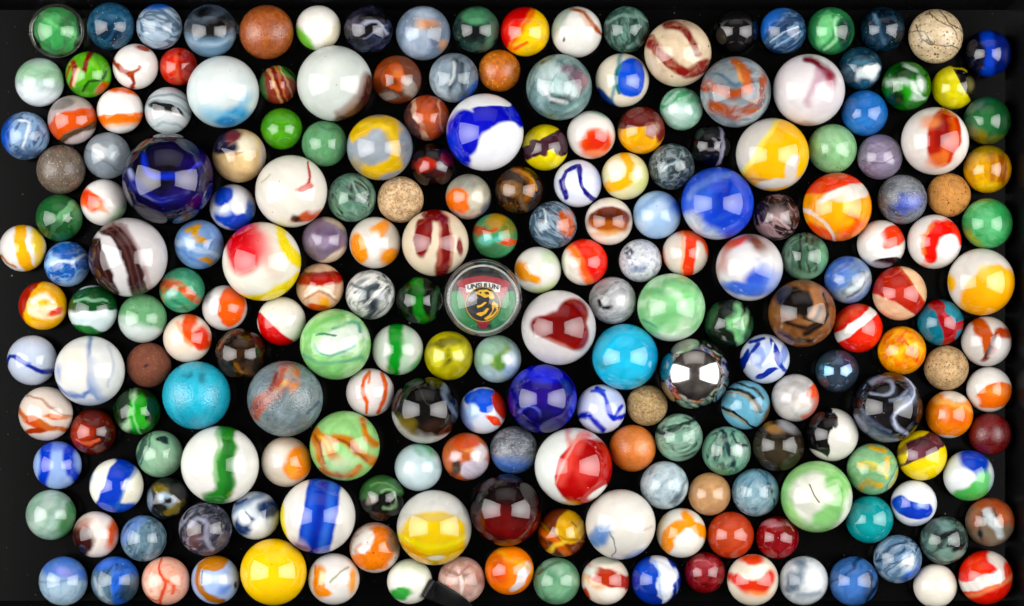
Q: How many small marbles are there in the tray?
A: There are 172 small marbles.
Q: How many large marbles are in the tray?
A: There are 41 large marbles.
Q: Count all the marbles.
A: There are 213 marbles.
